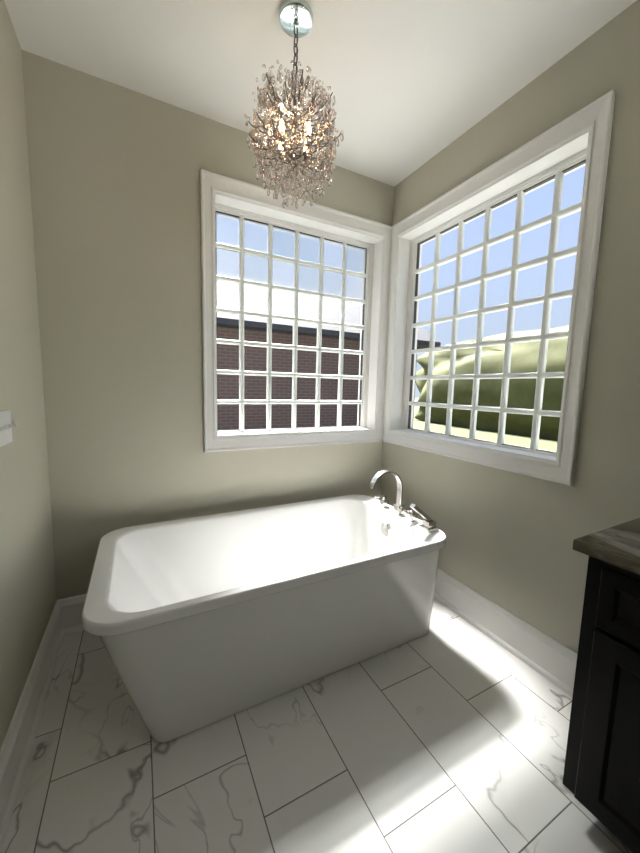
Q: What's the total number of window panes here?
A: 12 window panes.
